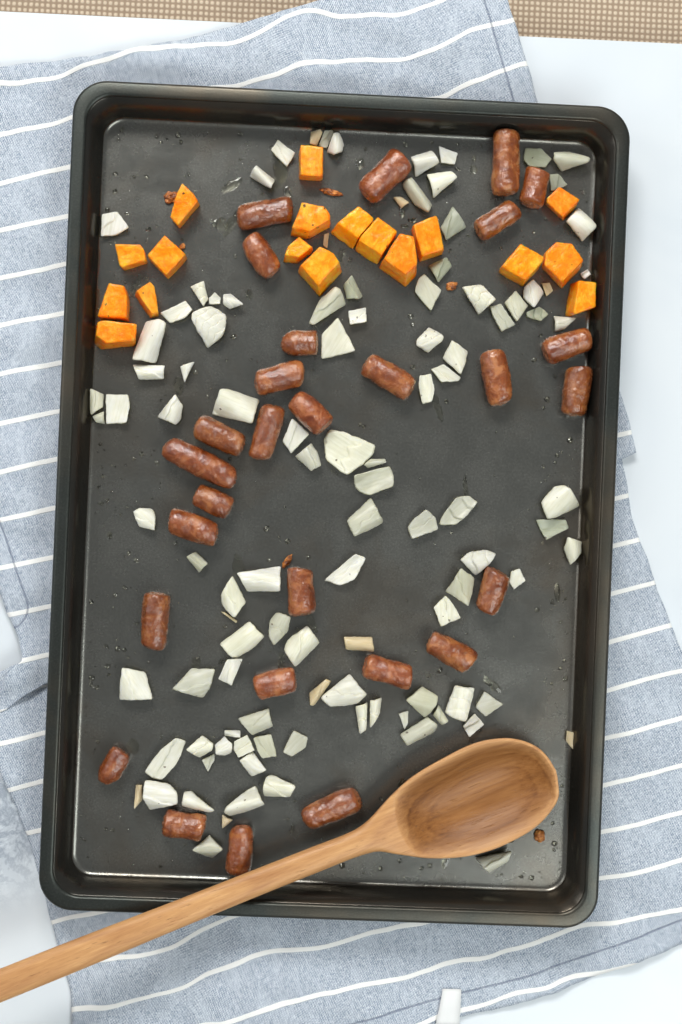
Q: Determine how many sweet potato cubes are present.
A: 18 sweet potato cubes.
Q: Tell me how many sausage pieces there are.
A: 28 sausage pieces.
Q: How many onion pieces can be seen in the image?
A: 106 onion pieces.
